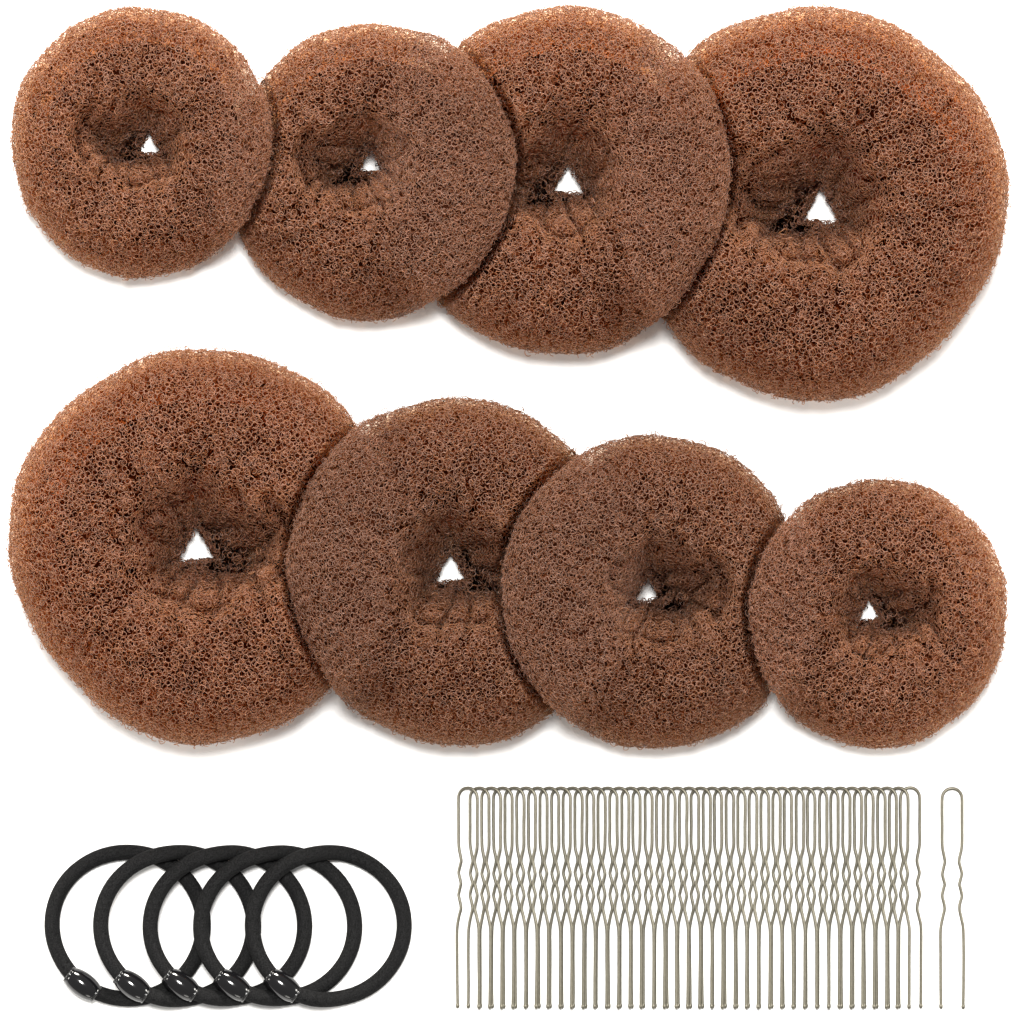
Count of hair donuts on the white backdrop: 8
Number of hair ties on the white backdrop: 5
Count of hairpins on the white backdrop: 40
